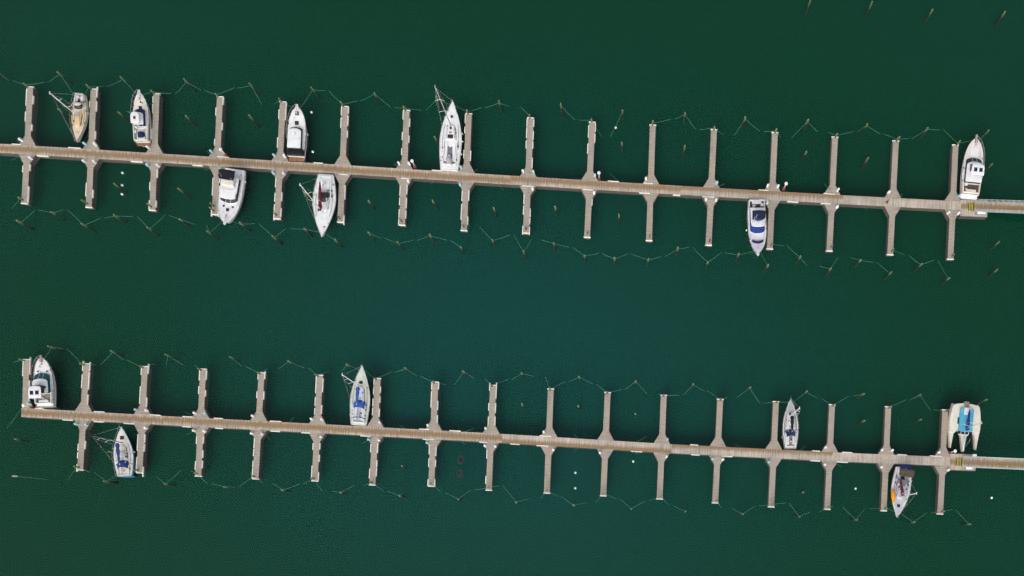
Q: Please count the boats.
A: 14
